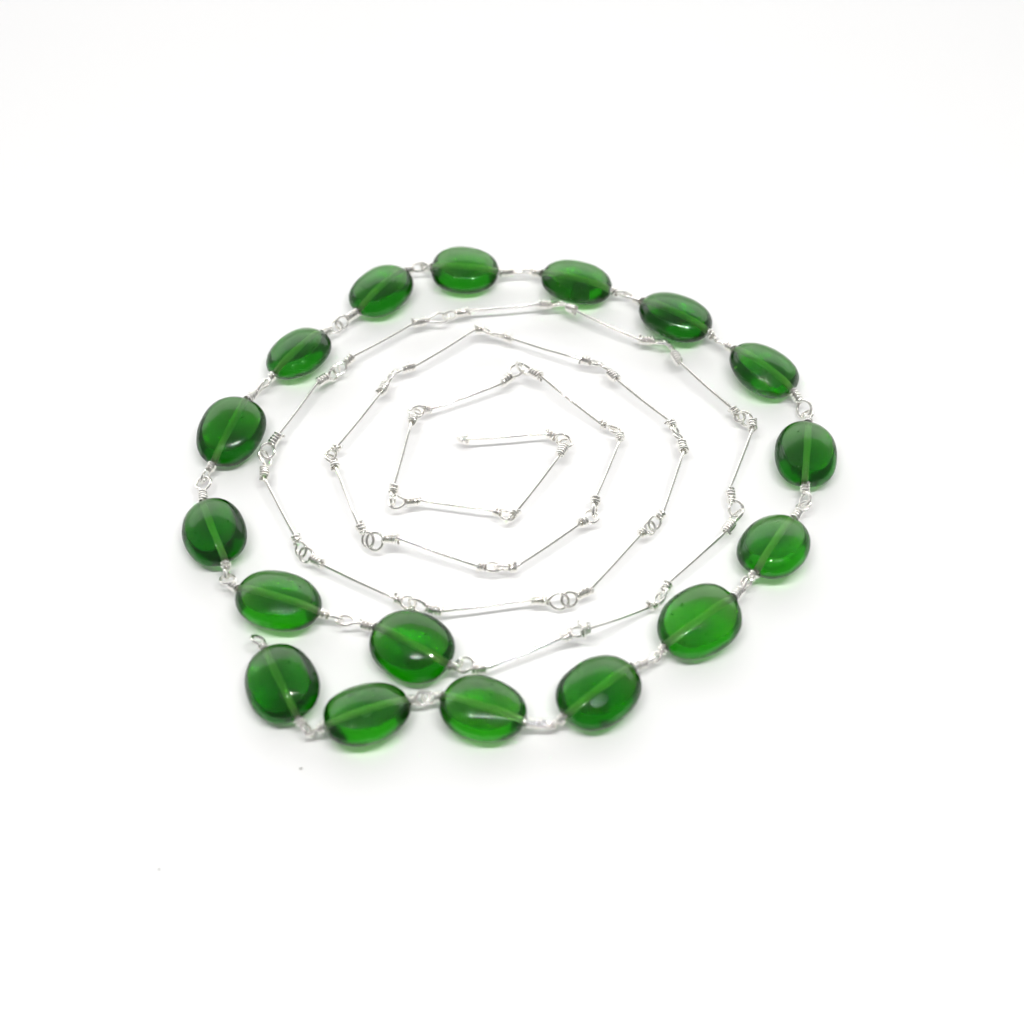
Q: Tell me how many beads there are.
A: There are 17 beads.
